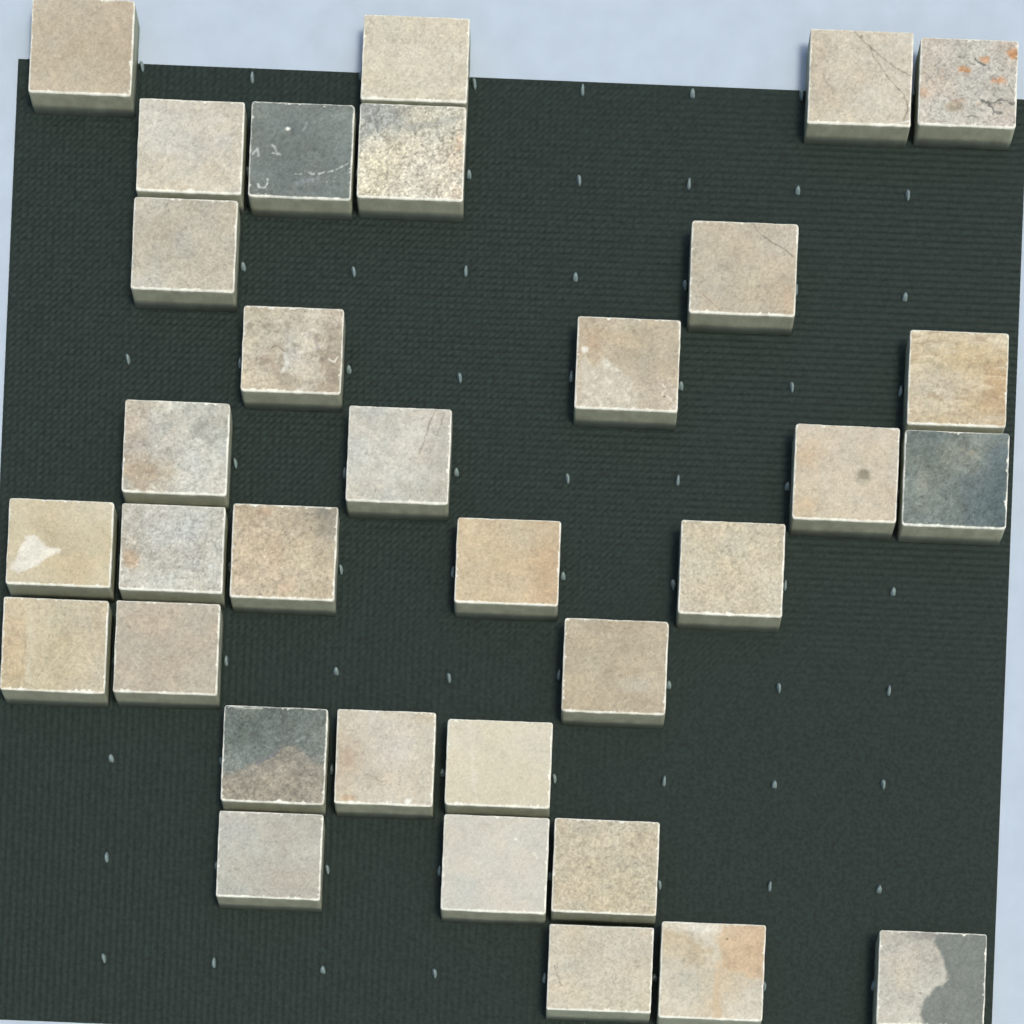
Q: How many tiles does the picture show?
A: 33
